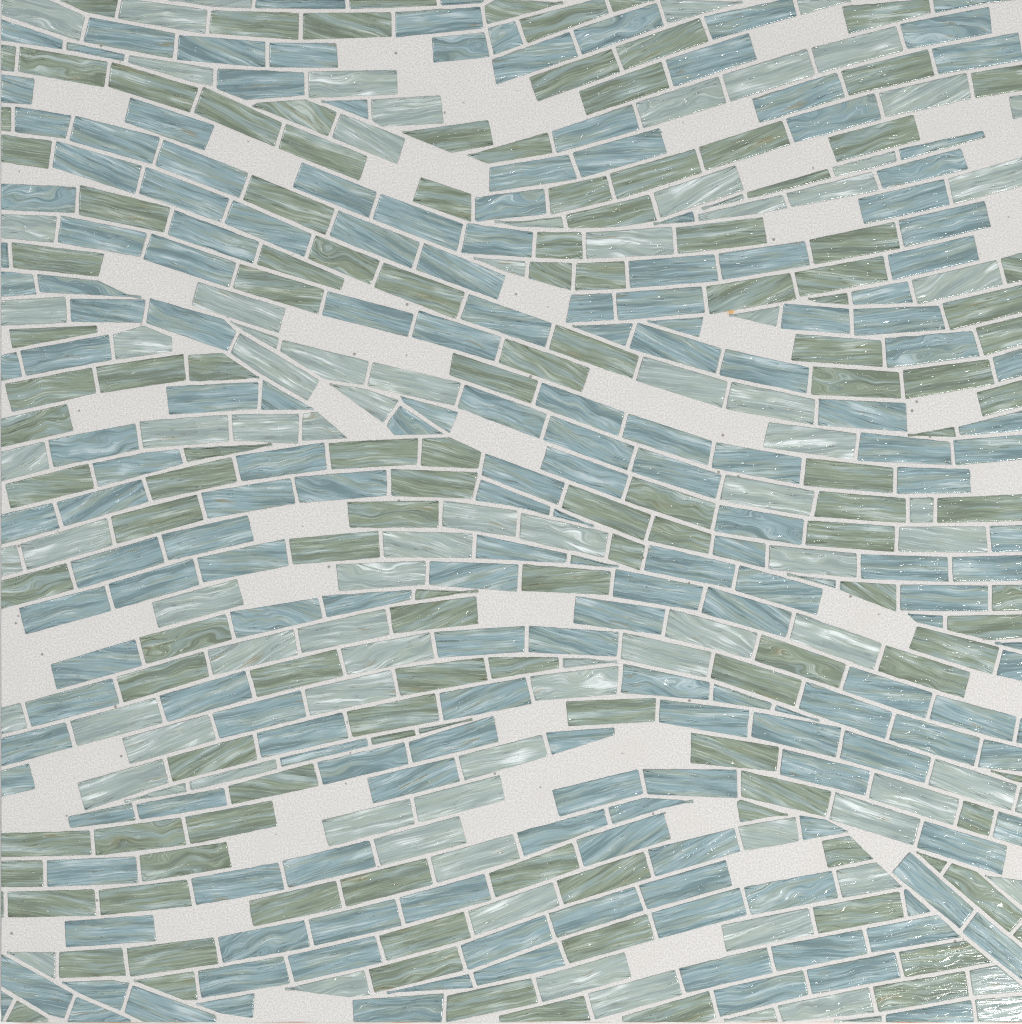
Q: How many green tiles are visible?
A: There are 134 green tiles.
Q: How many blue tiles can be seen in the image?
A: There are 193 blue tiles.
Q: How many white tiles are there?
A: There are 90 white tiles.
